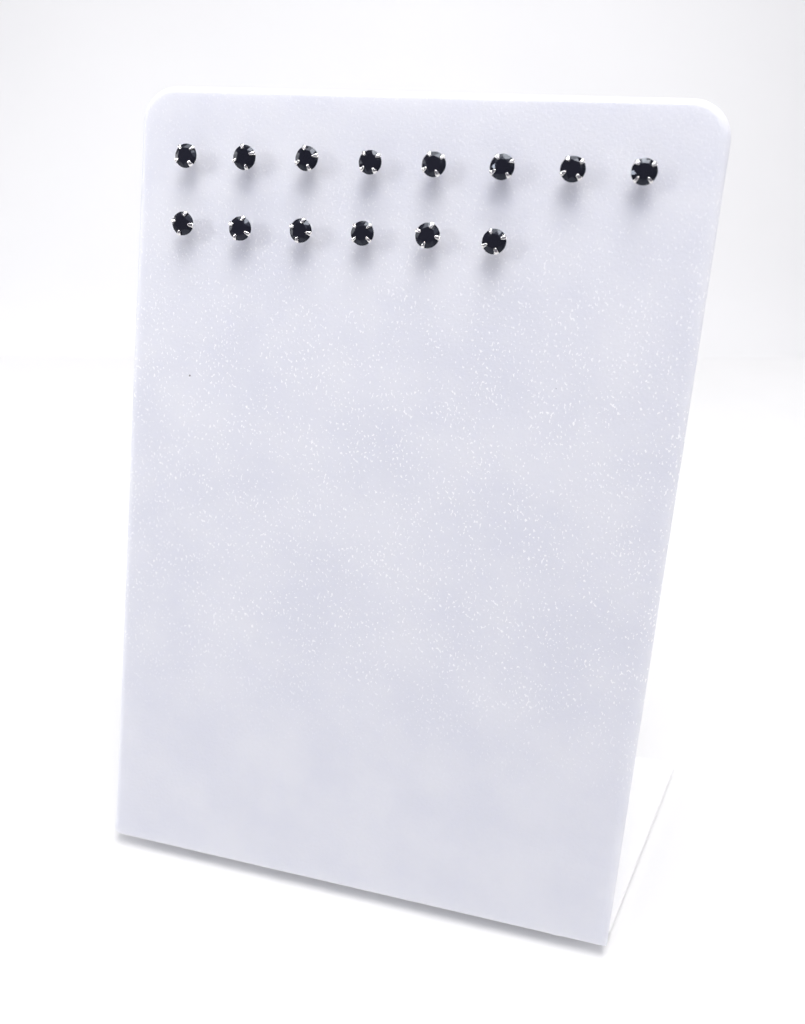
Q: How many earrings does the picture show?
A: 14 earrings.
